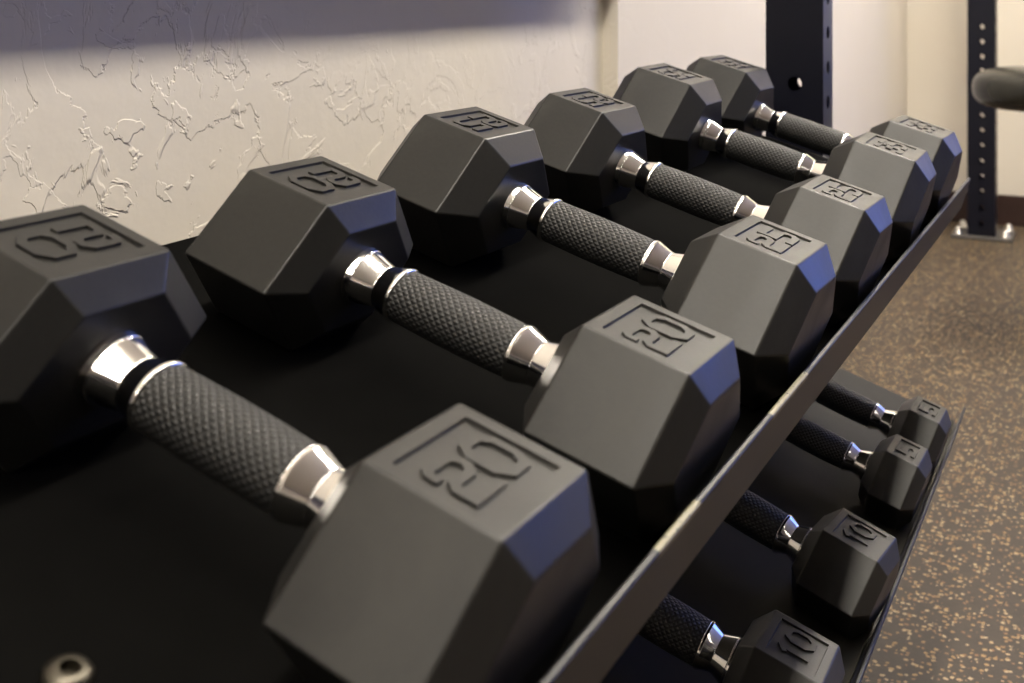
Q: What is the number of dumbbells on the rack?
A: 10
